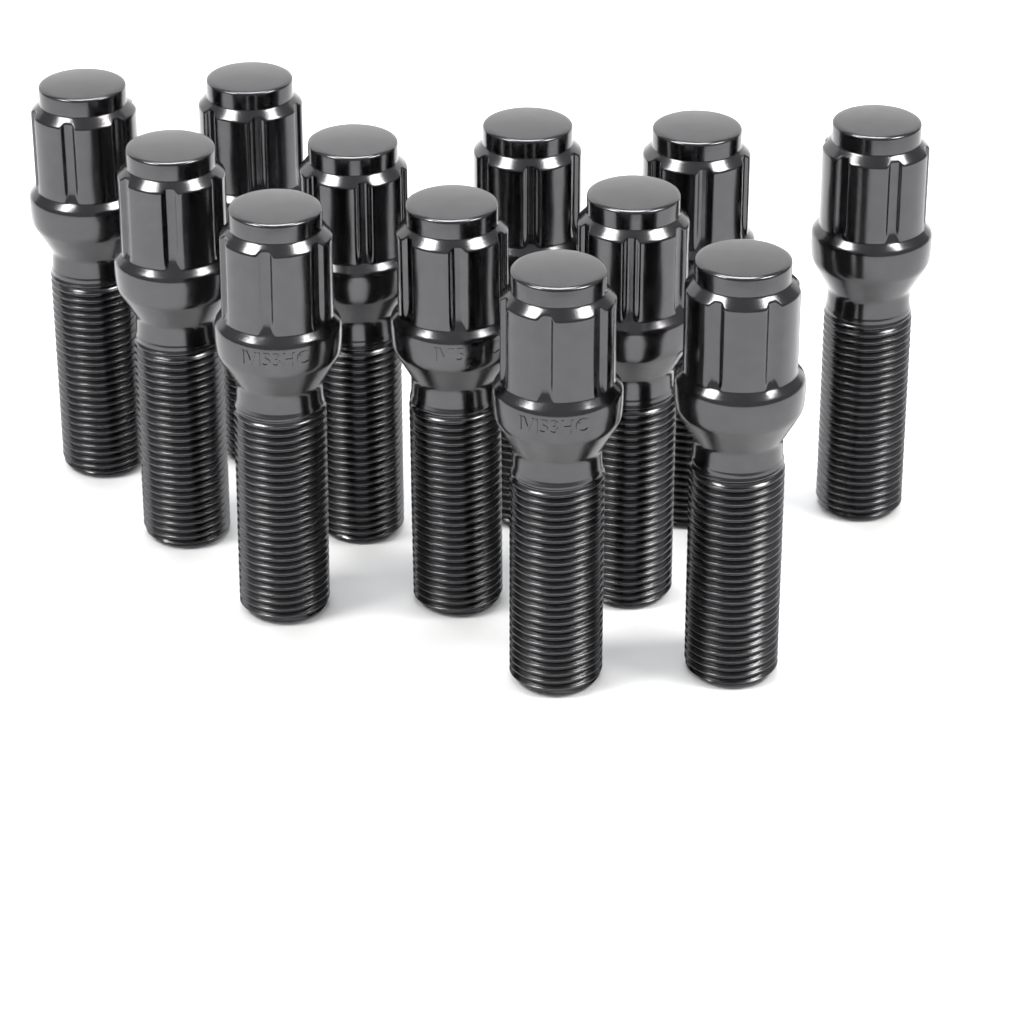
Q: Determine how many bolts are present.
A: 12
